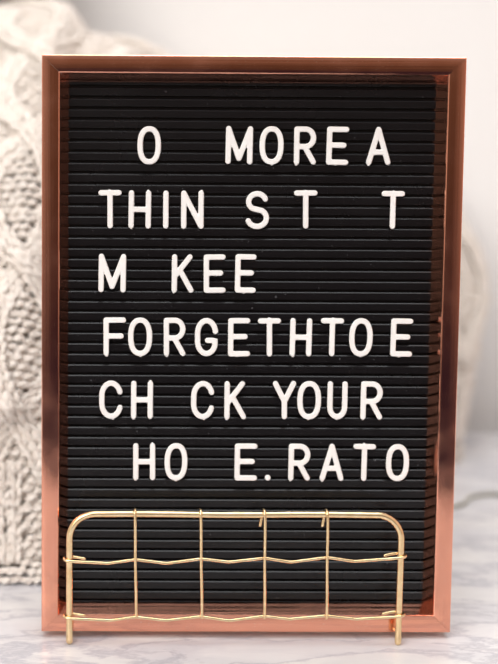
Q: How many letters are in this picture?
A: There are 42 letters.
